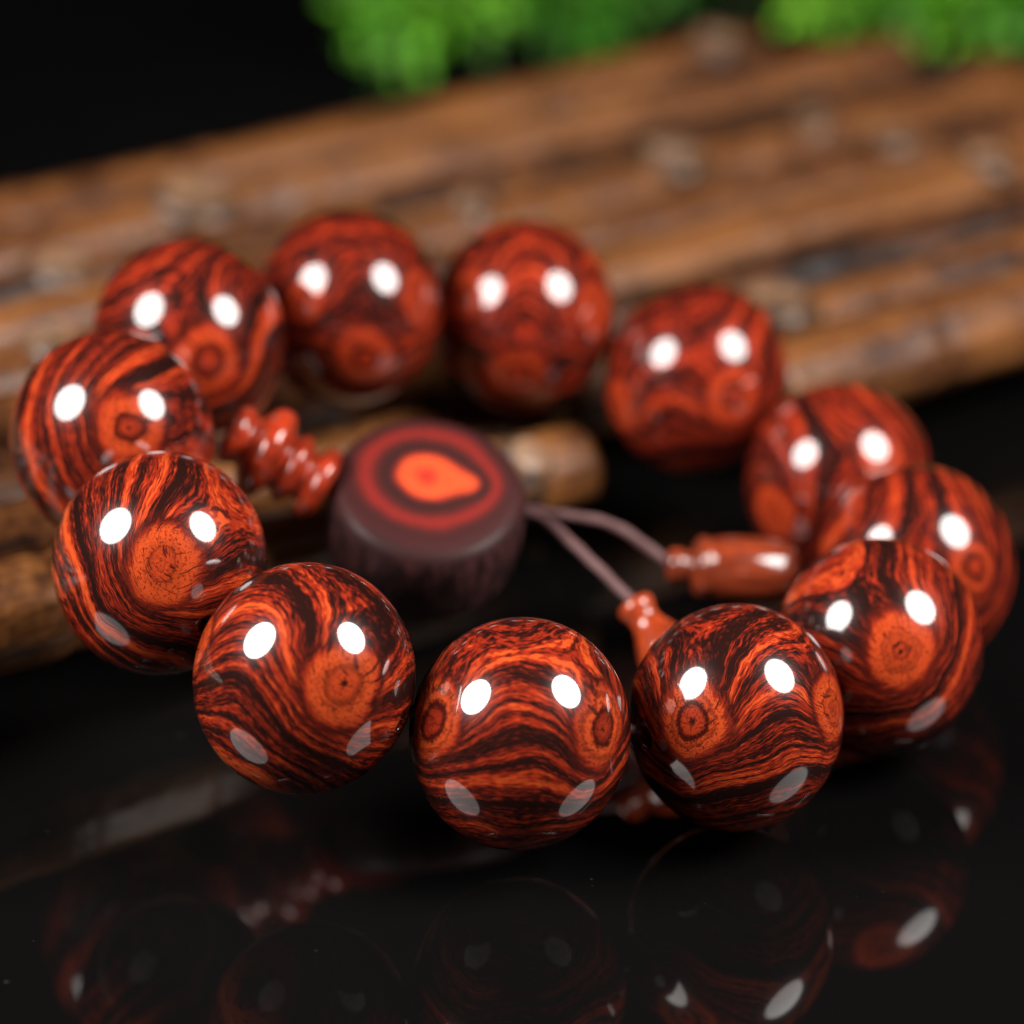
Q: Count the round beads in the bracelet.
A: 12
